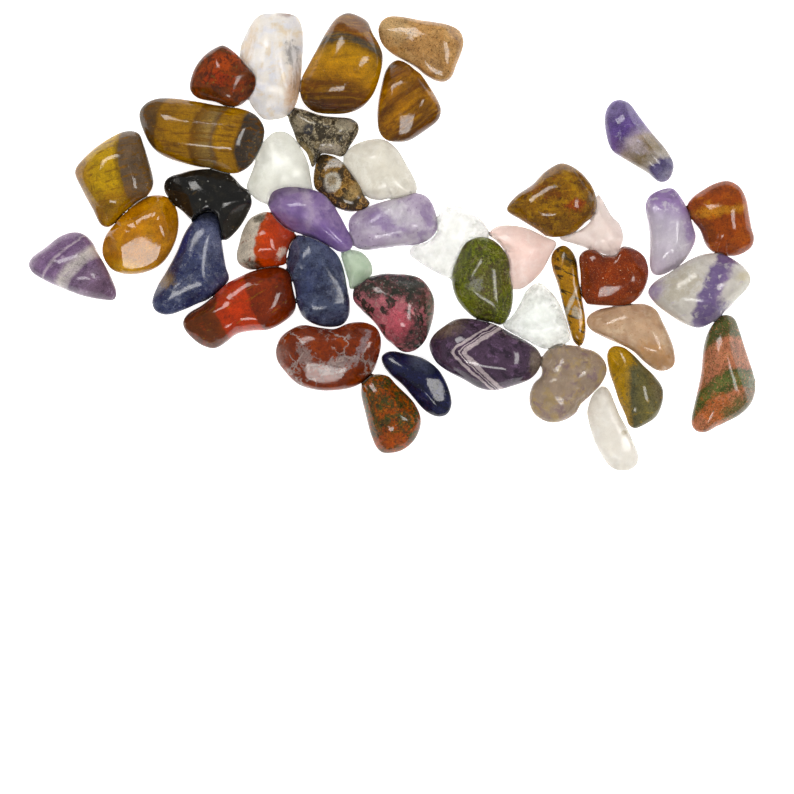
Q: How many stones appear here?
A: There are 43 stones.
